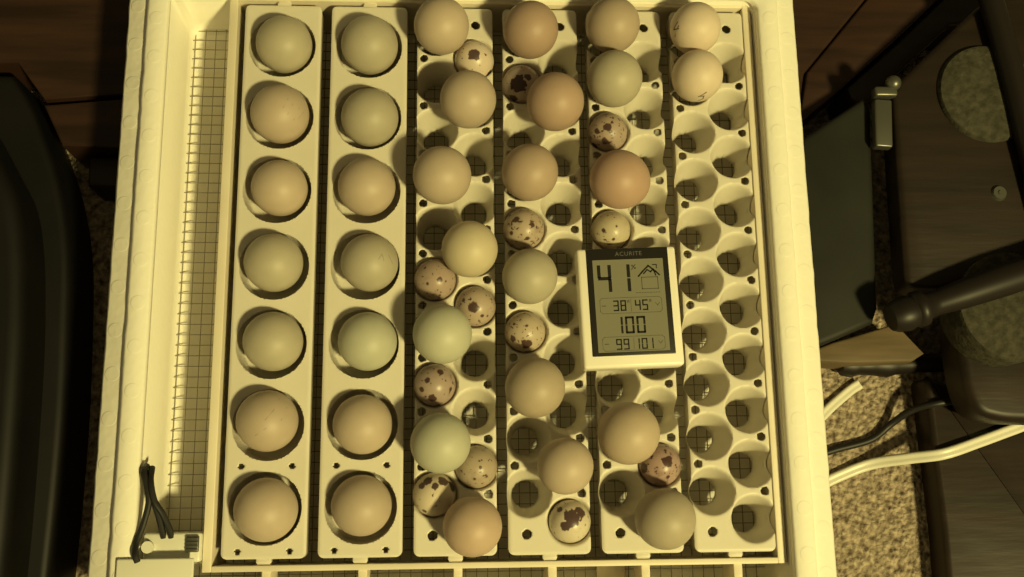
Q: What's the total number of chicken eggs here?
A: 34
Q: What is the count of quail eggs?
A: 13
